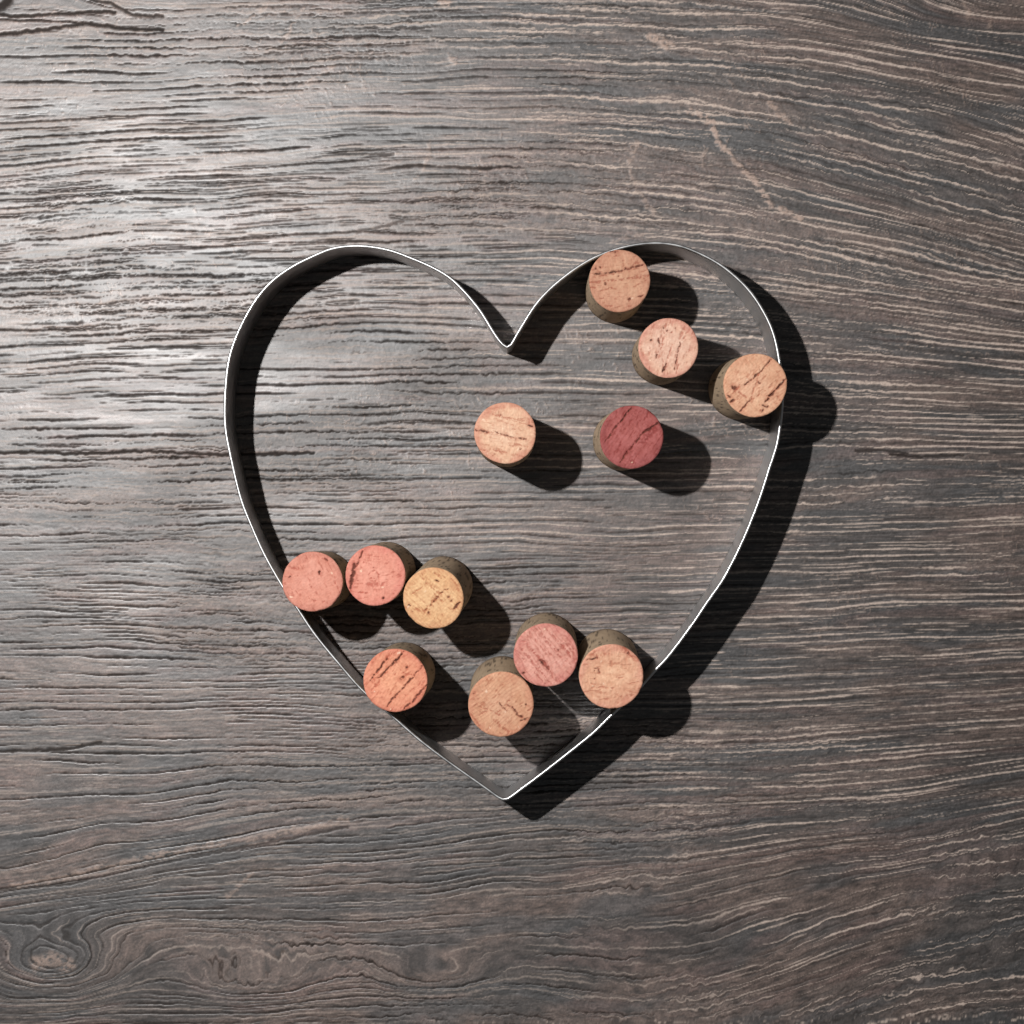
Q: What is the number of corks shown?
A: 12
